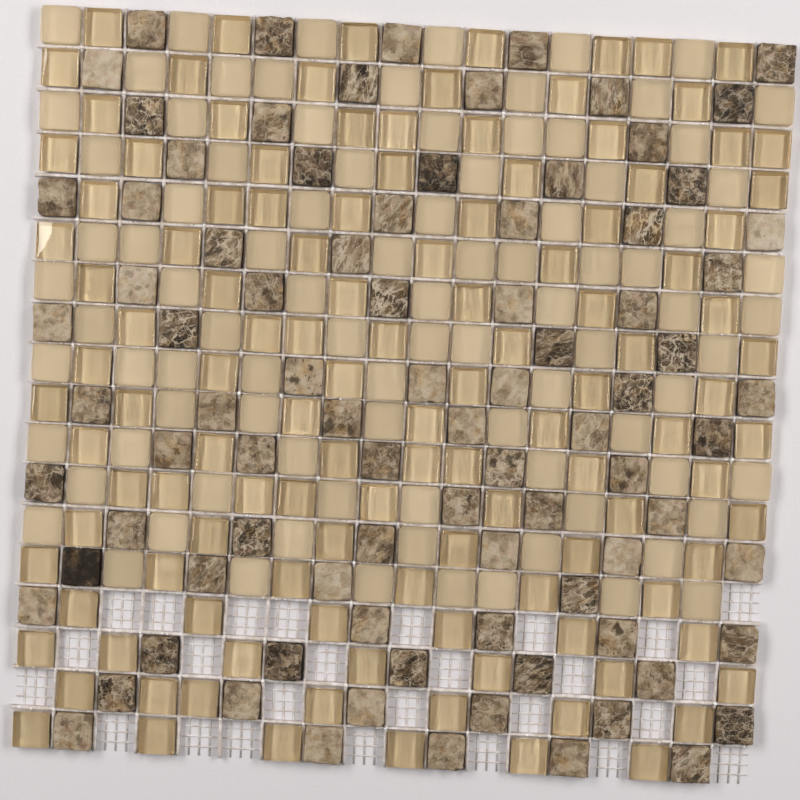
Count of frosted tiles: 91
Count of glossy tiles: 120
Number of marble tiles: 87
